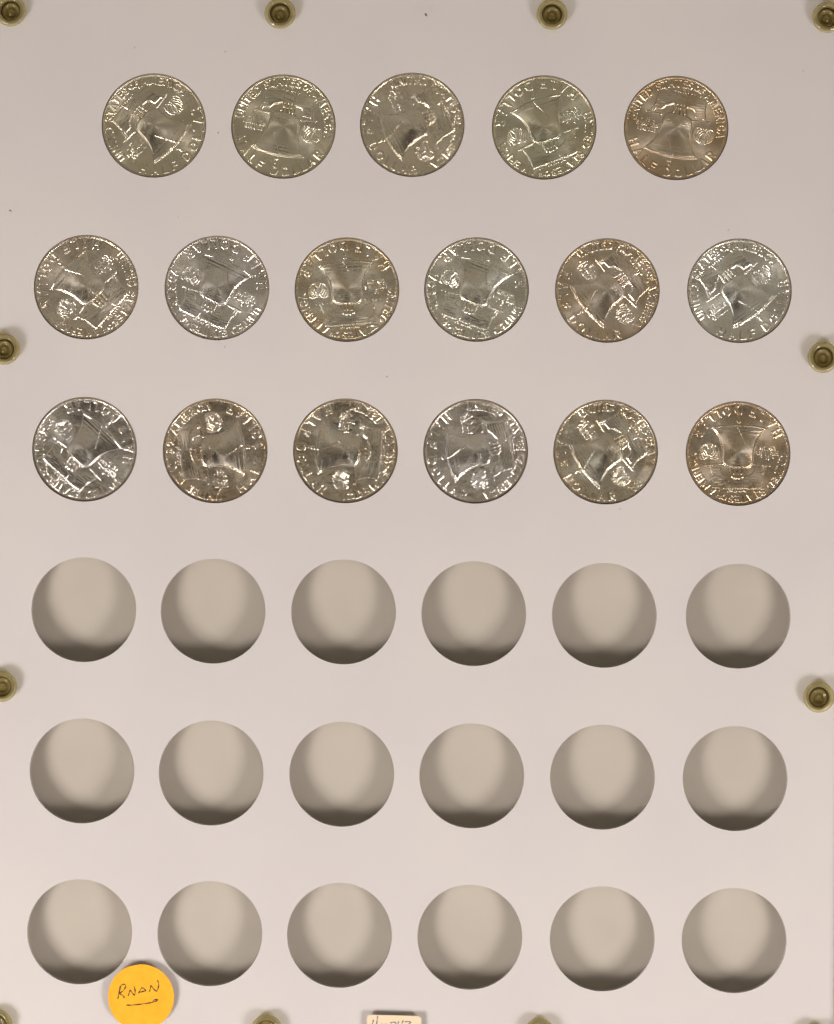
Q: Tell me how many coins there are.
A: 17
